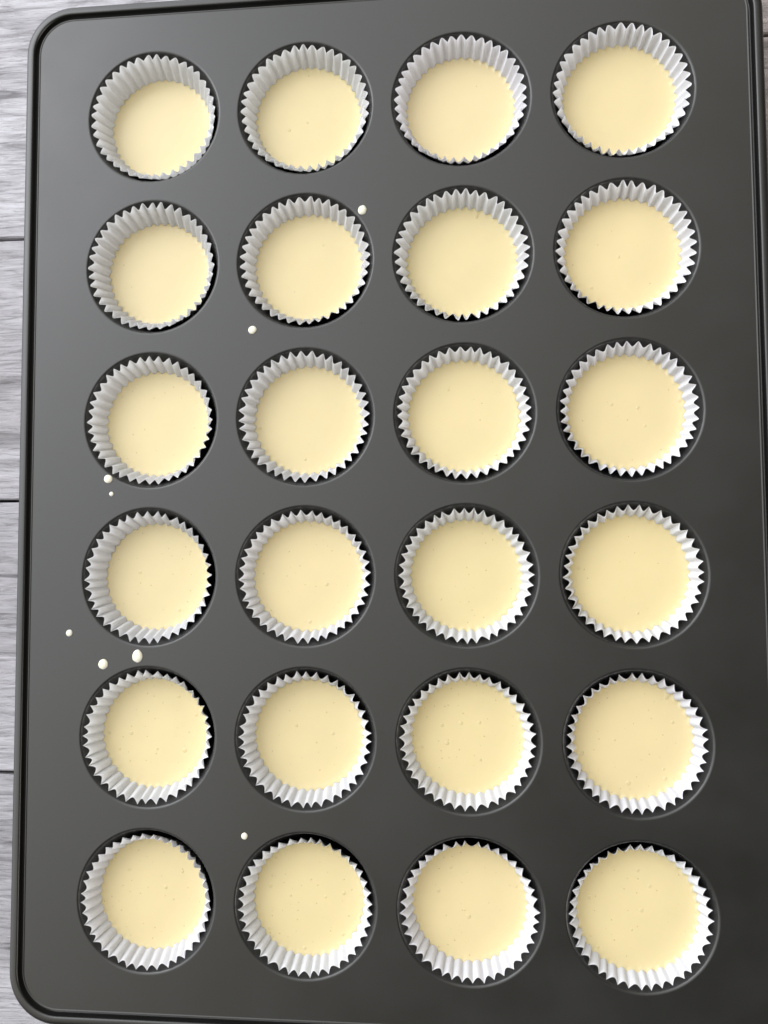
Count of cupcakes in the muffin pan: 24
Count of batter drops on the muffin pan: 8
